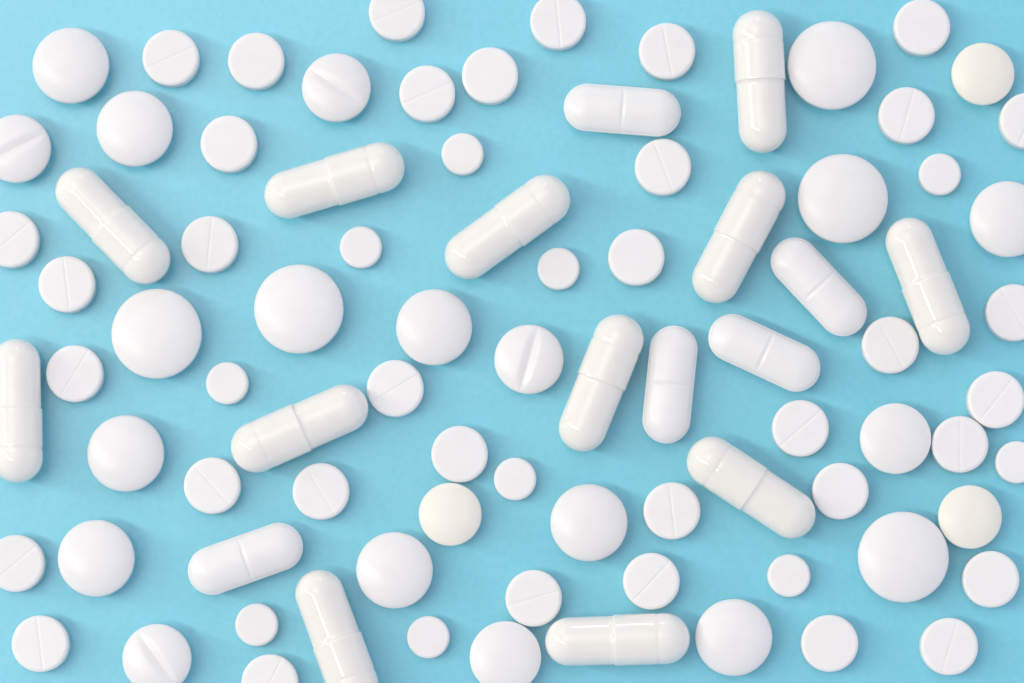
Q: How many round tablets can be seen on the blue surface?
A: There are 69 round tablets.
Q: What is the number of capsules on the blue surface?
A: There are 12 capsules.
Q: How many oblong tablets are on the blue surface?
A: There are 5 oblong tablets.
